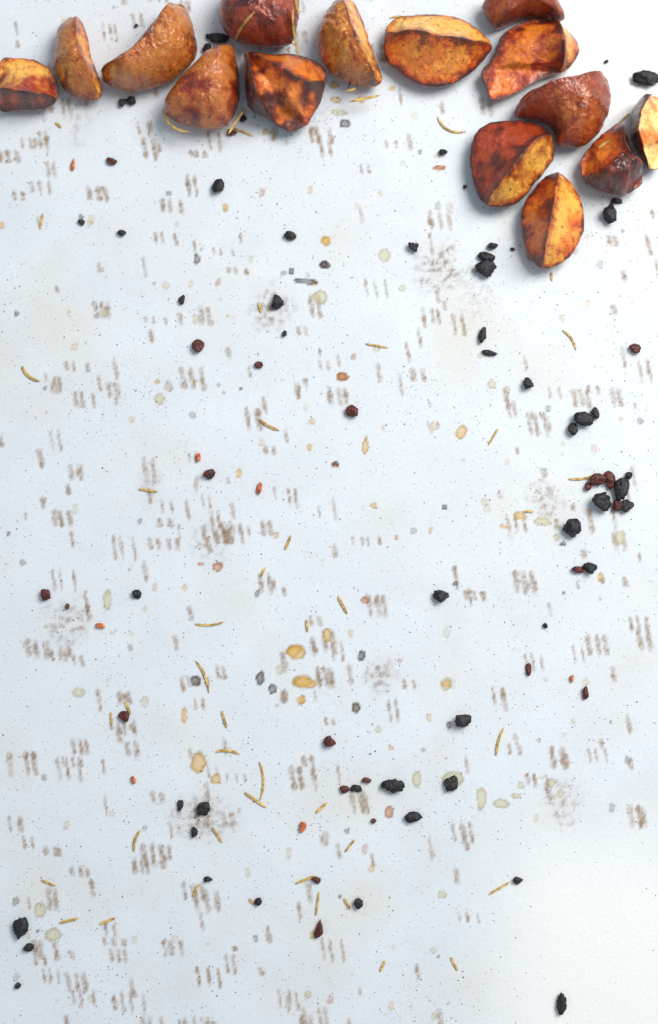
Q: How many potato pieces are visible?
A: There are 15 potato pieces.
